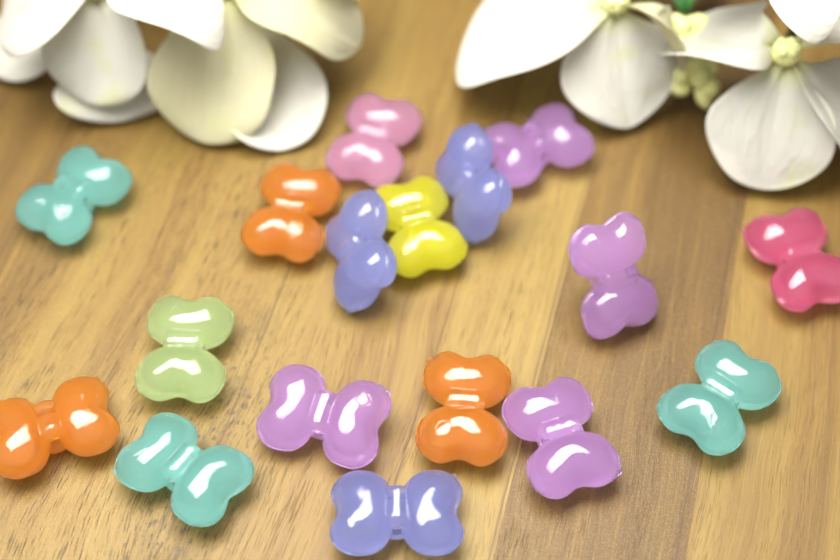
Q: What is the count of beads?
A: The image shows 17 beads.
